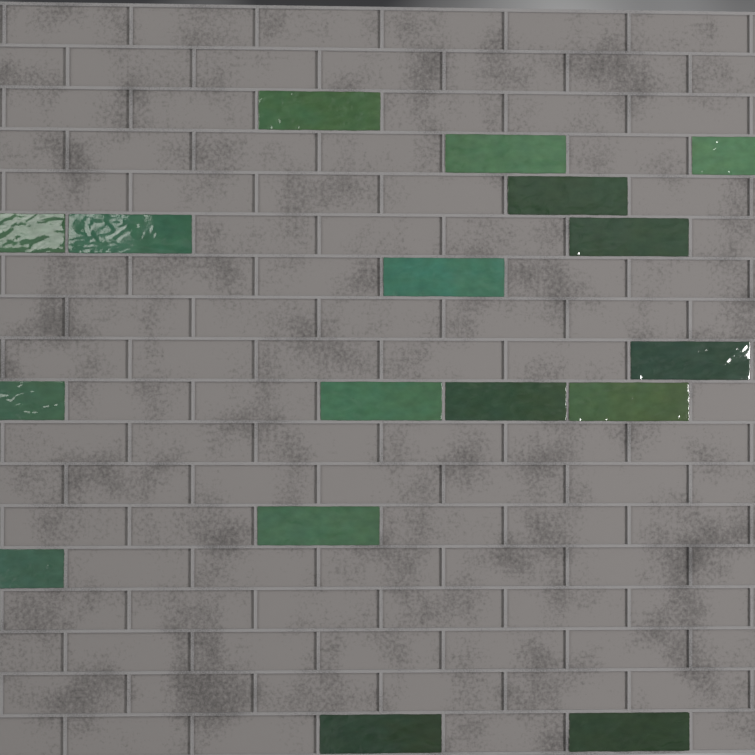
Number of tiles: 17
